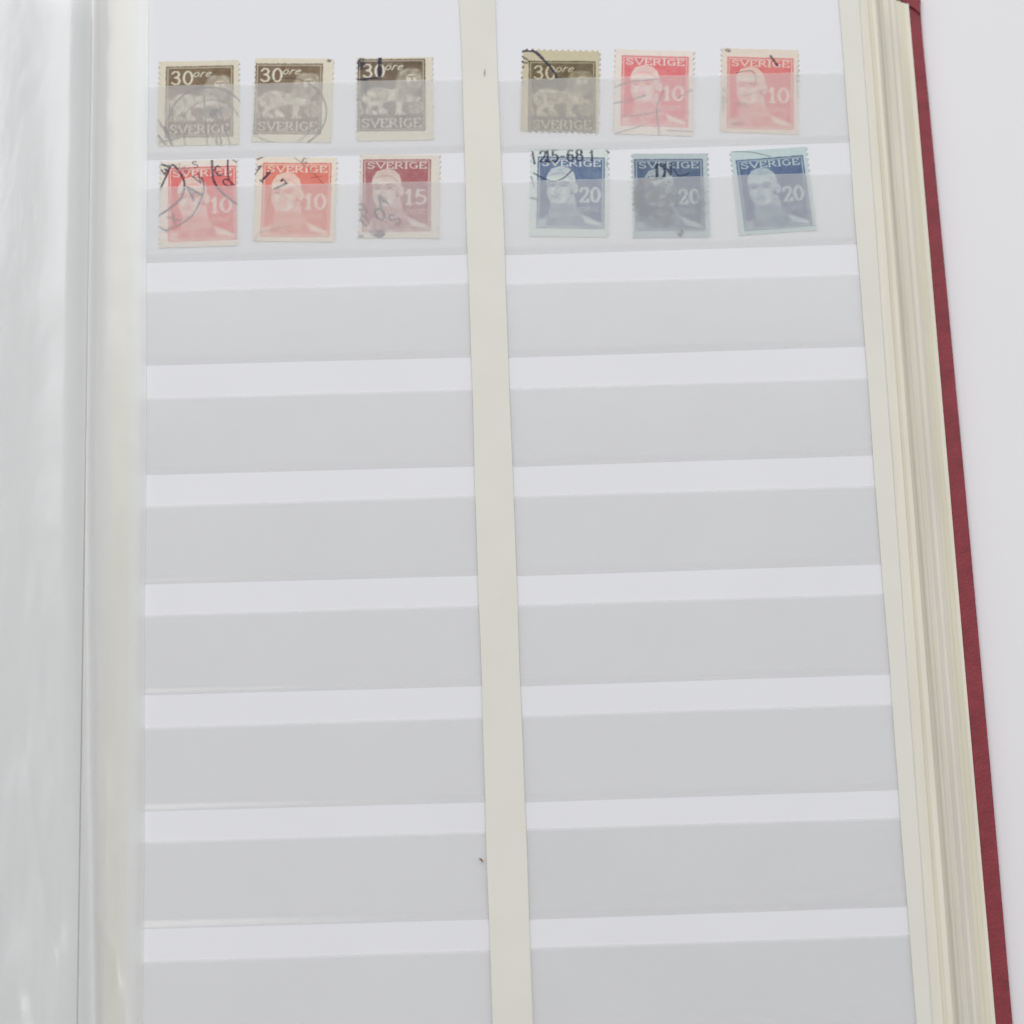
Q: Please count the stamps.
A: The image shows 12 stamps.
